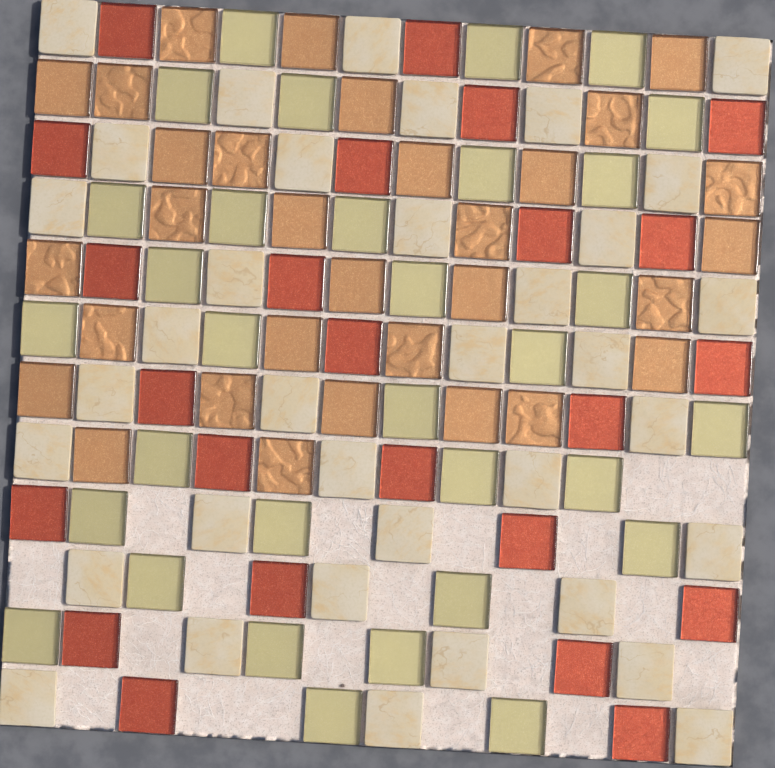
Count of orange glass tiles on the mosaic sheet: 32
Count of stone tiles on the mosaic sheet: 36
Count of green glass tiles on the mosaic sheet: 32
